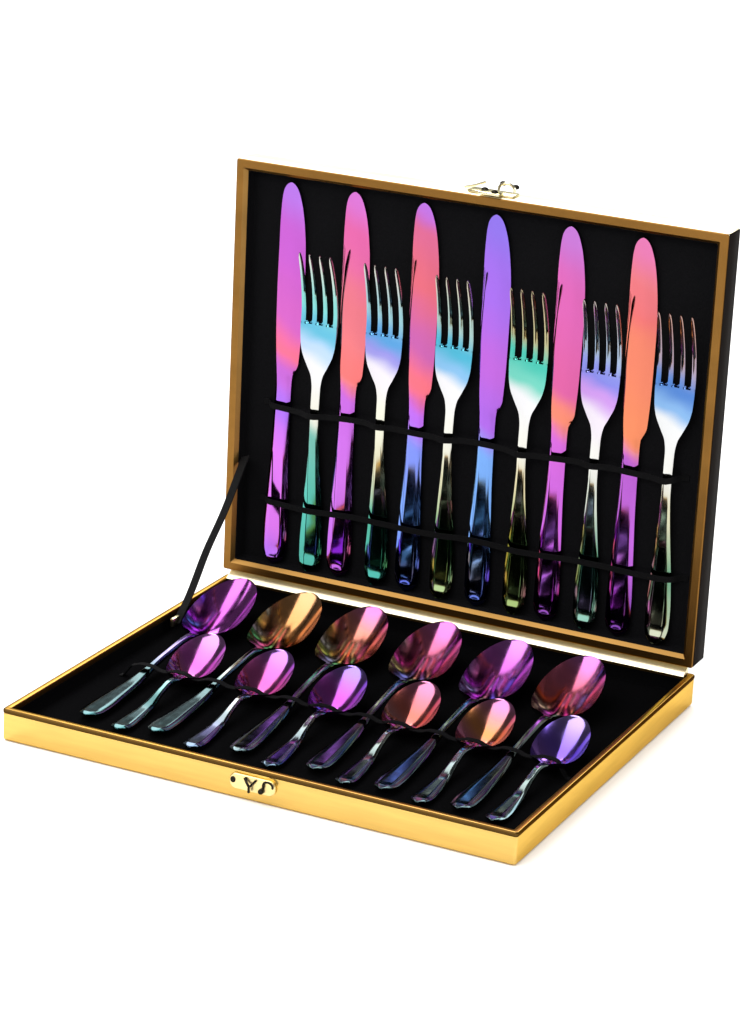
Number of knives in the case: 6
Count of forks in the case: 6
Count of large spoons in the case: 6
